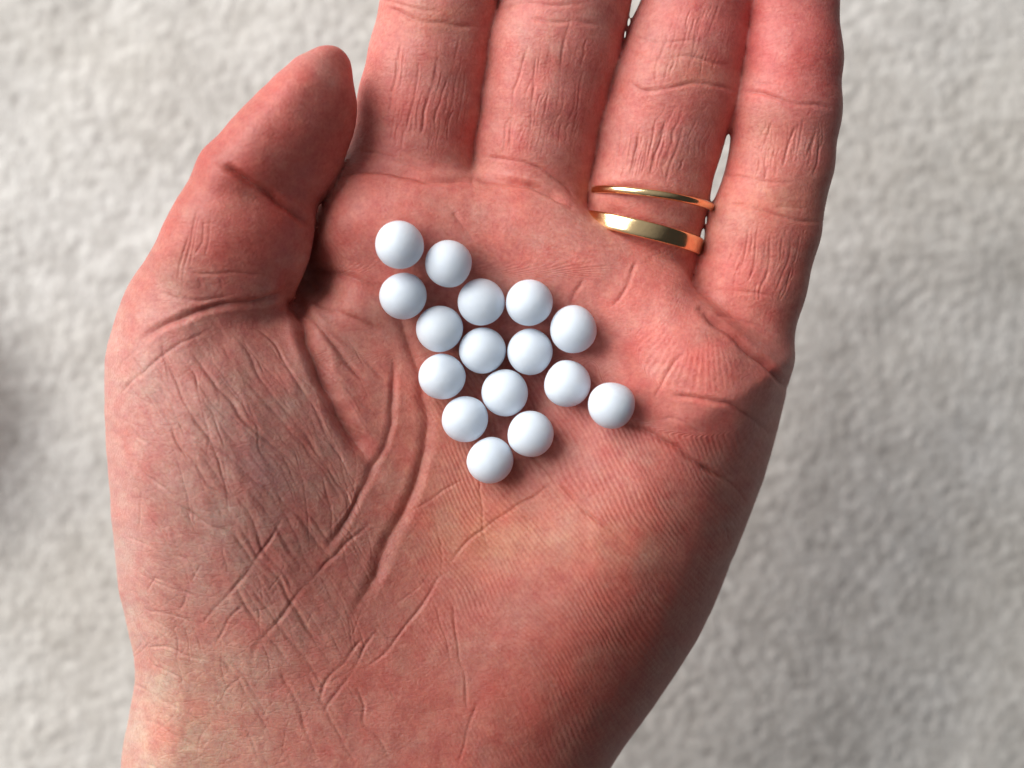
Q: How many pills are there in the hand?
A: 16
